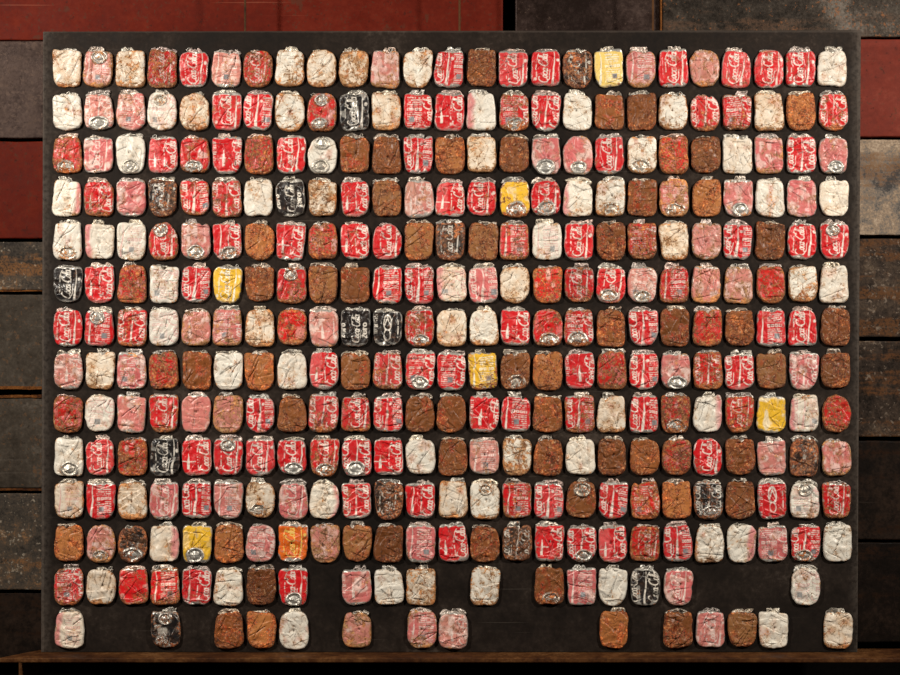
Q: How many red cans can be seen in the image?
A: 128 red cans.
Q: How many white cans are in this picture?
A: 75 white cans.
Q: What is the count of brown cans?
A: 55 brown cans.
